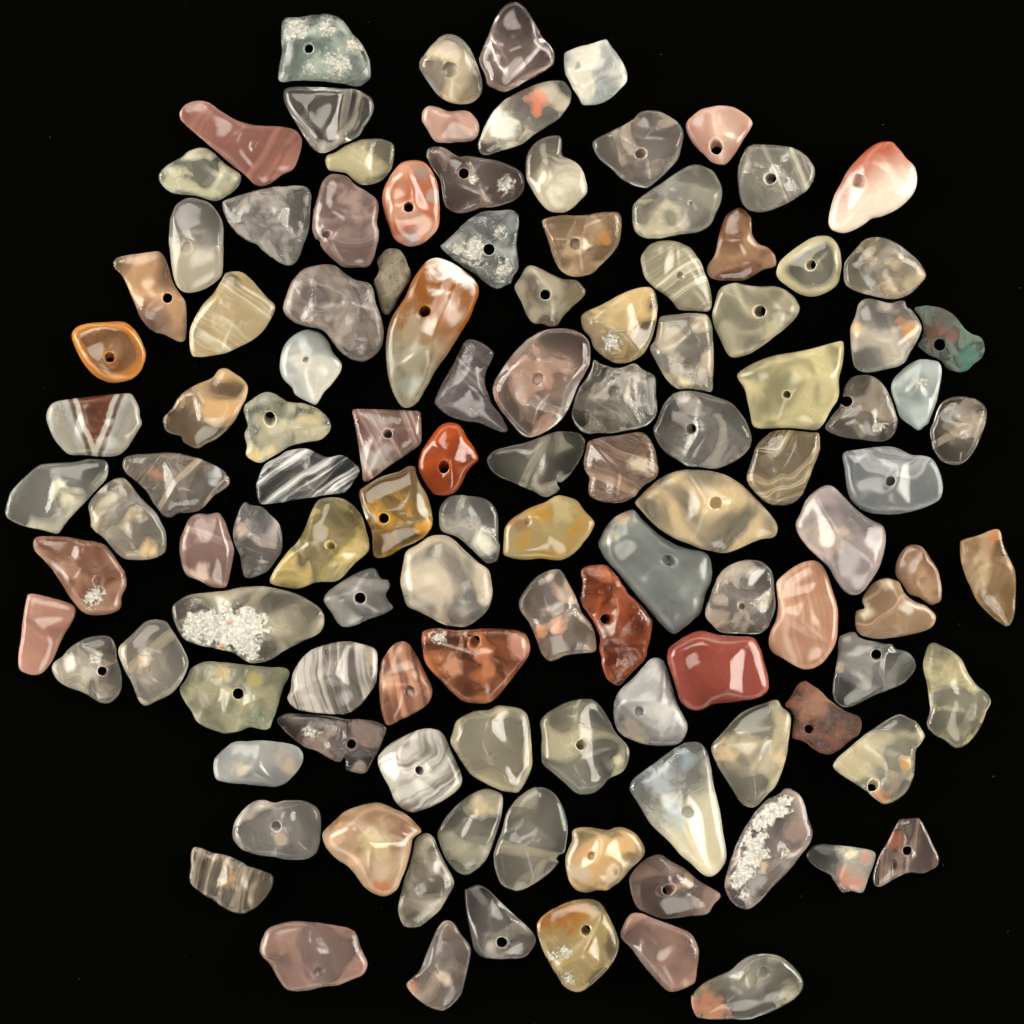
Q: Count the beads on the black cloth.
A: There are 118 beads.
